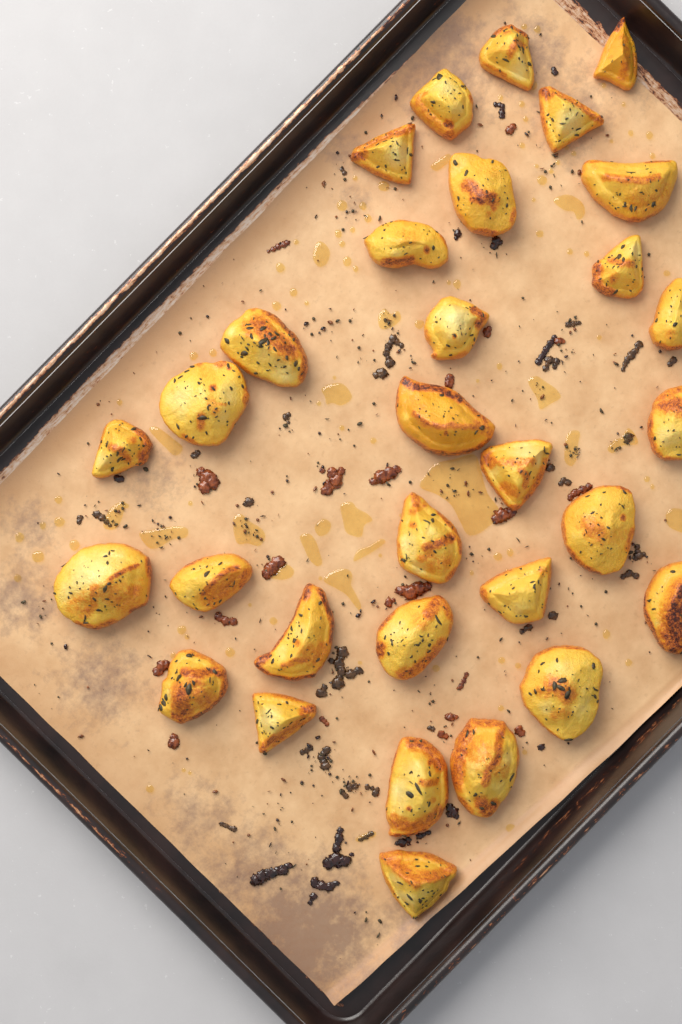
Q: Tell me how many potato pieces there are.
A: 31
